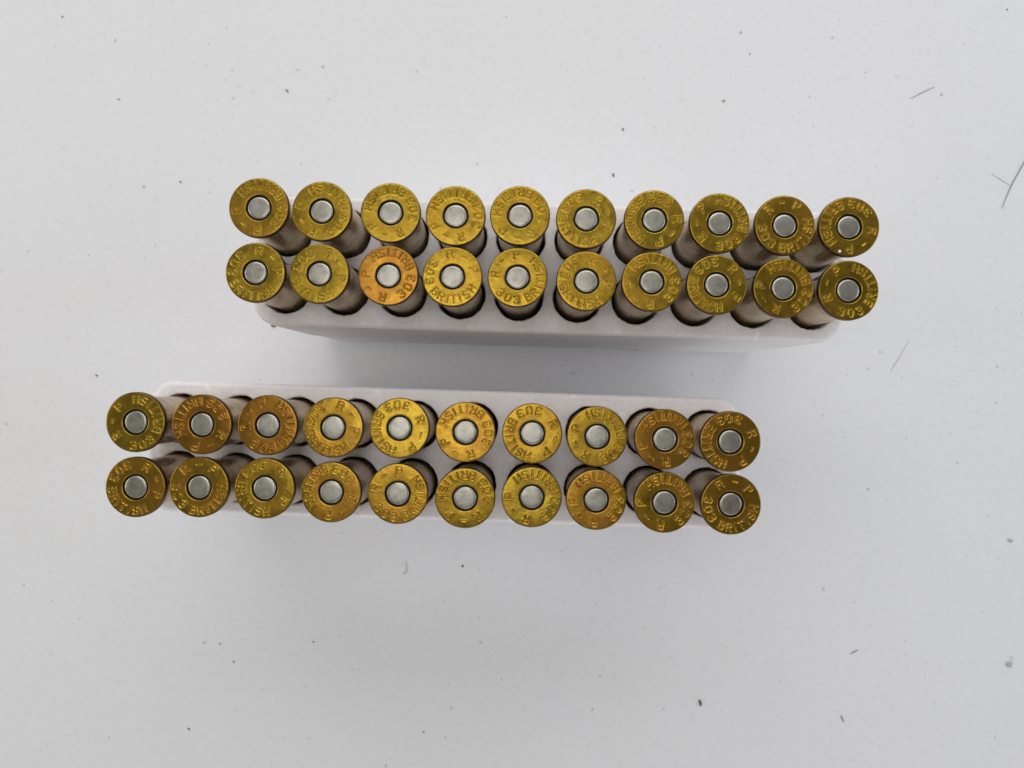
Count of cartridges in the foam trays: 40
